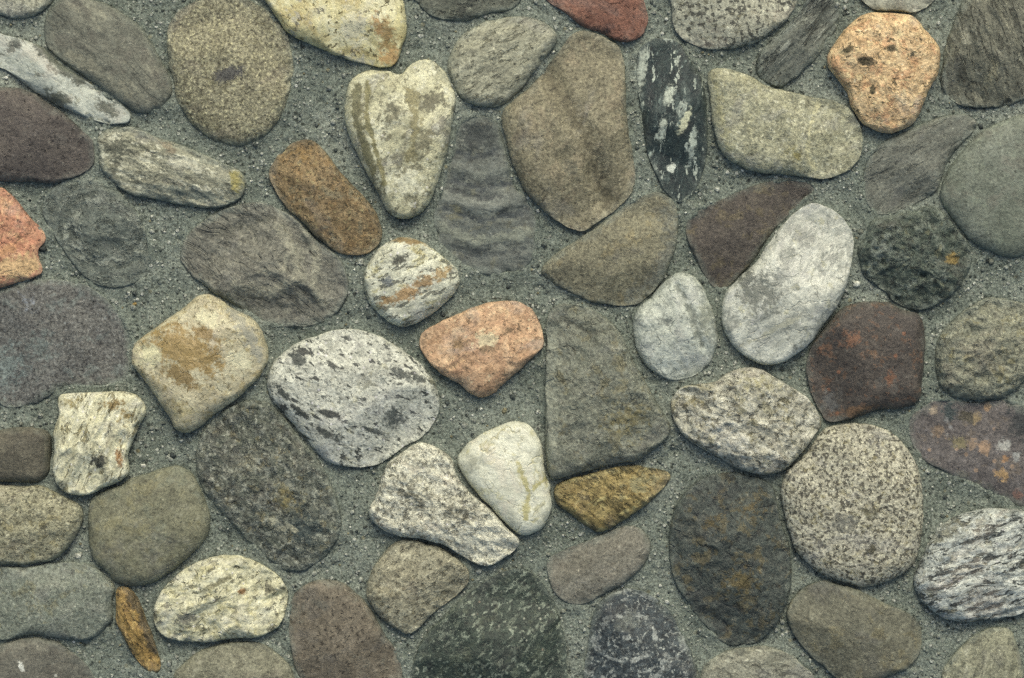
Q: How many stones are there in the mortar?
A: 65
